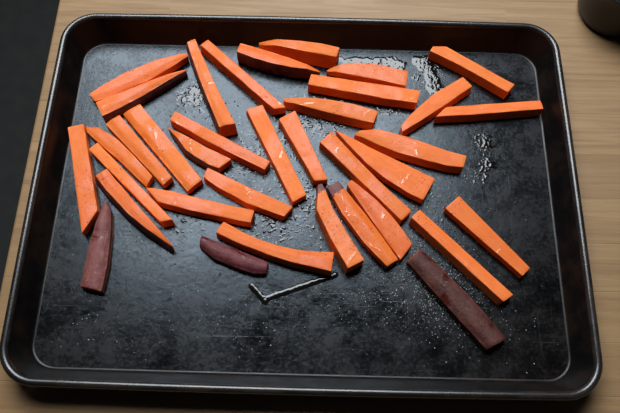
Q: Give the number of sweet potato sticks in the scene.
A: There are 36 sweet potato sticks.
